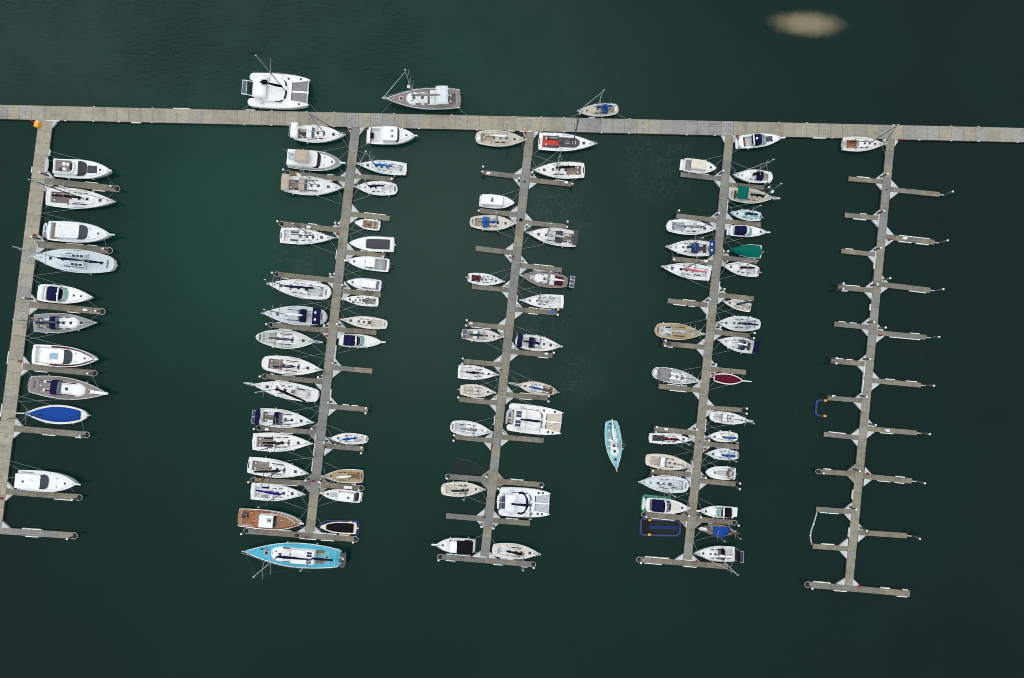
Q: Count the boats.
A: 92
